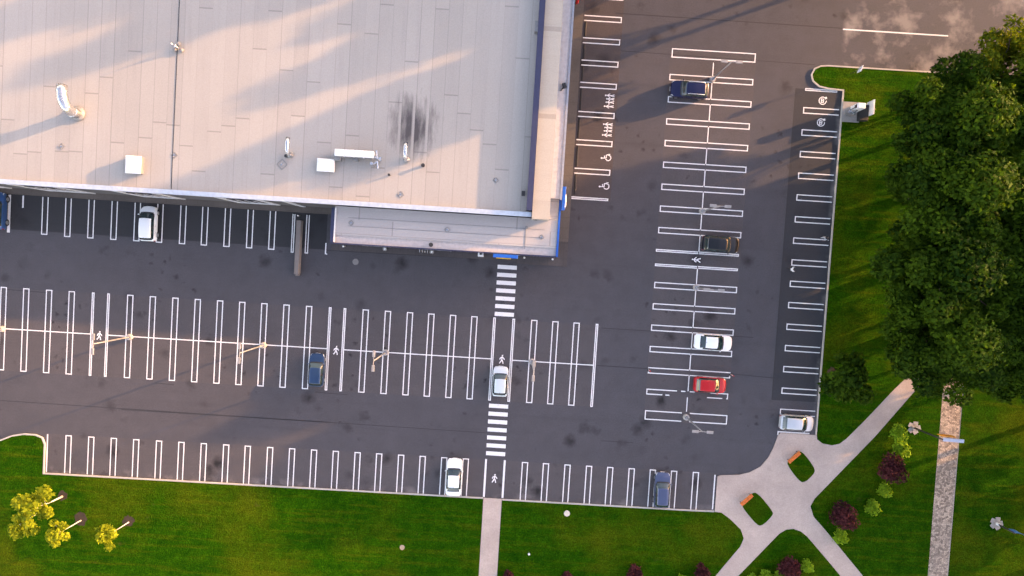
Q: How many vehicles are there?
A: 11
